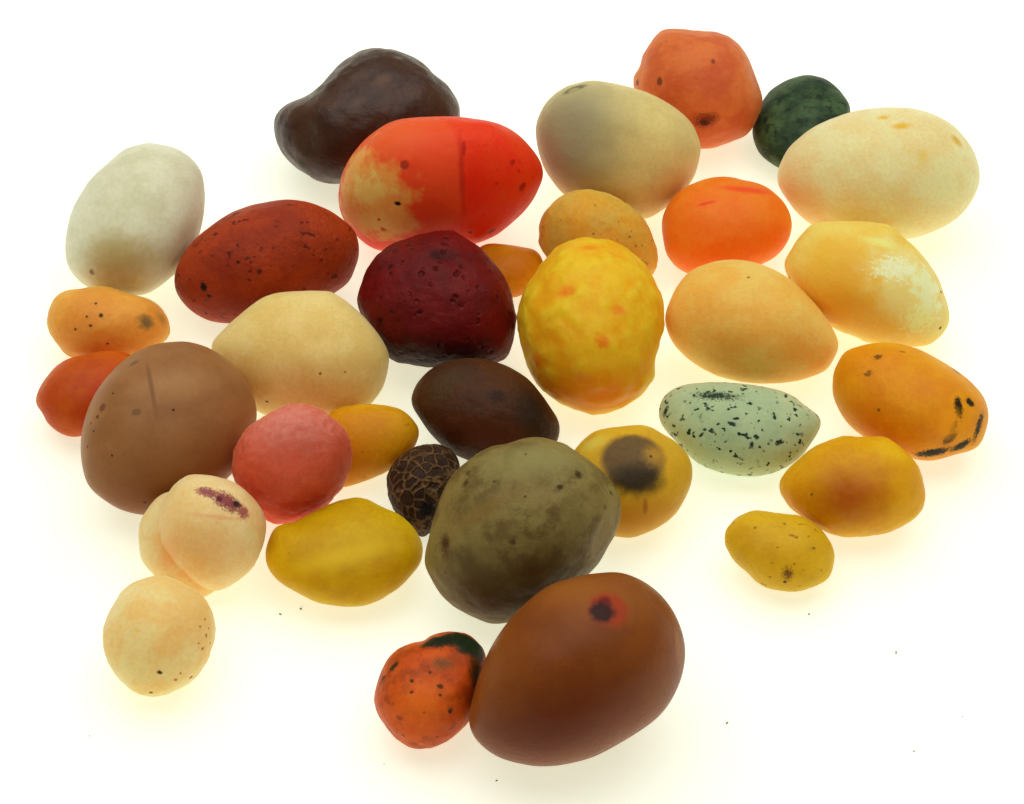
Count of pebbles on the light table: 34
